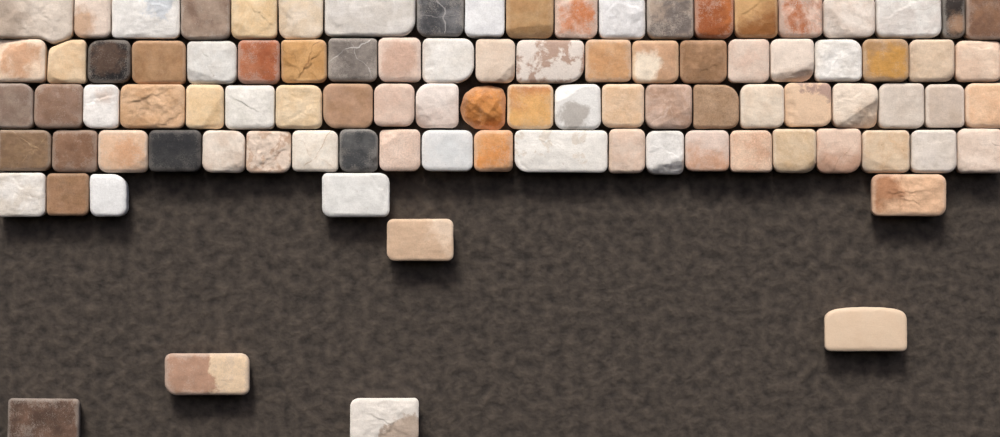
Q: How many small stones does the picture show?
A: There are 80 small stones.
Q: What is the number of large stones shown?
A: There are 14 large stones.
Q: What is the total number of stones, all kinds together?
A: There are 94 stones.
